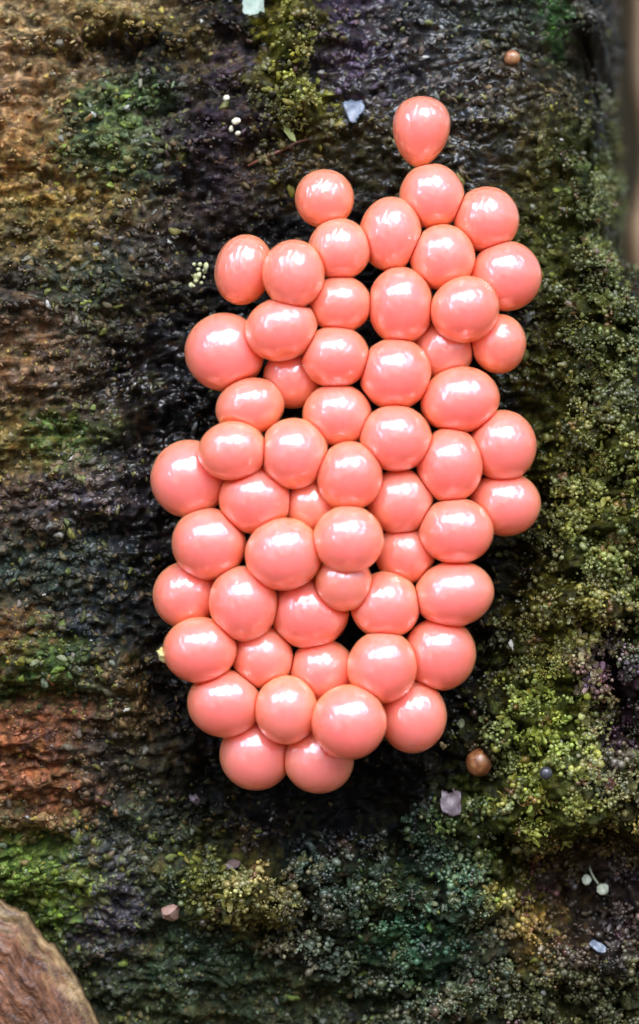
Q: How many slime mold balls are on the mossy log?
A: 56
